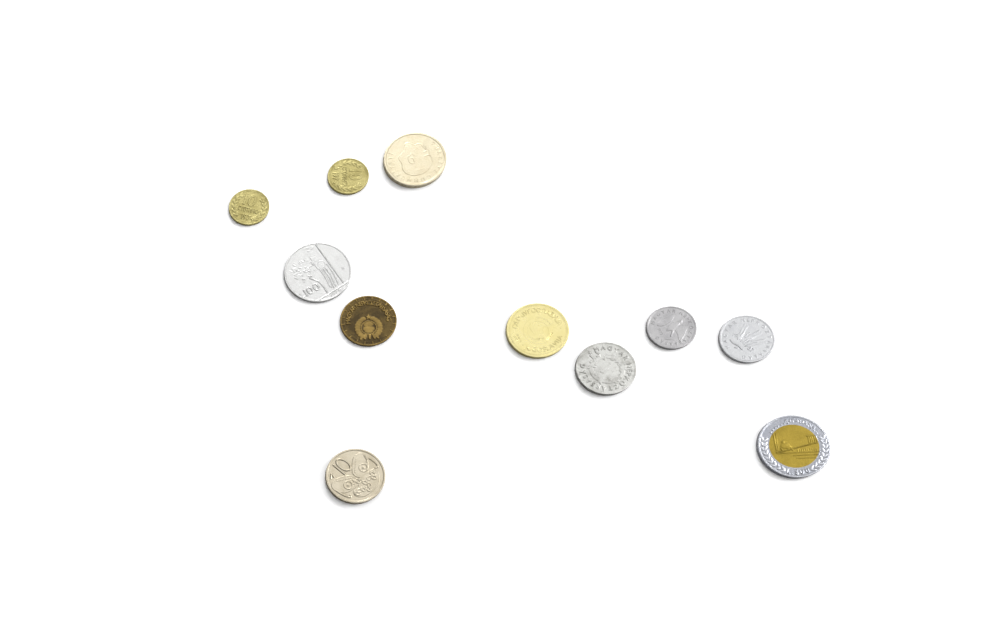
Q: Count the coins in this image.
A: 11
